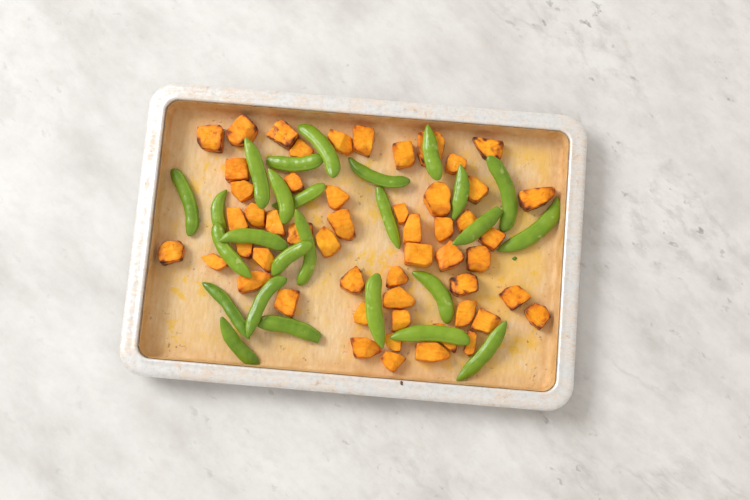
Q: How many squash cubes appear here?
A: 53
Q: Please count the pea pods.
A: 26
